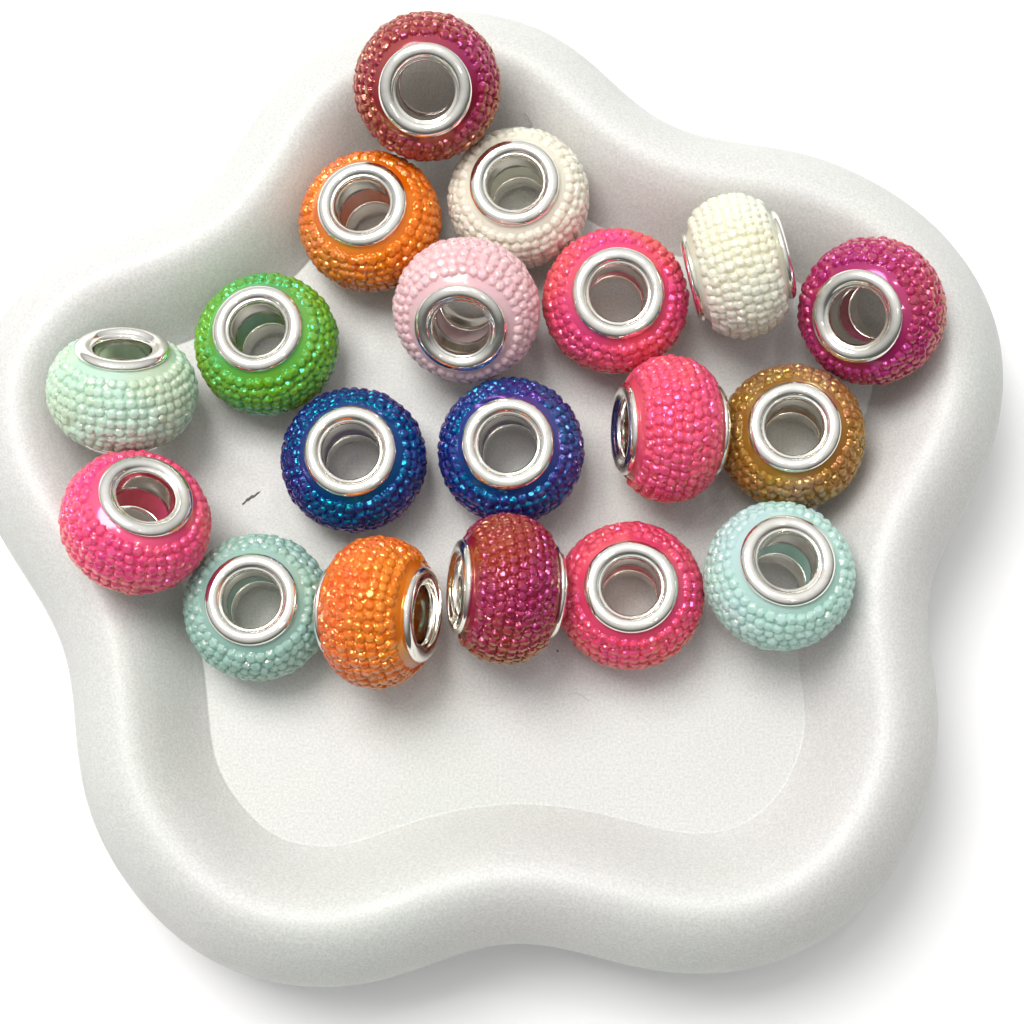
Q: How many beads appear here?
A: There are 19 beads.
